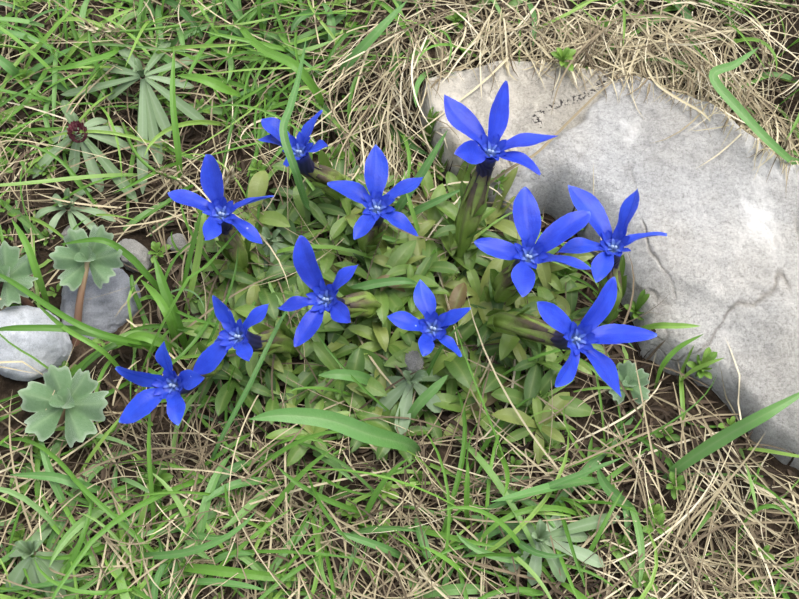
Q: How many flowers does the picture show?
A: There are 11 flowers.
